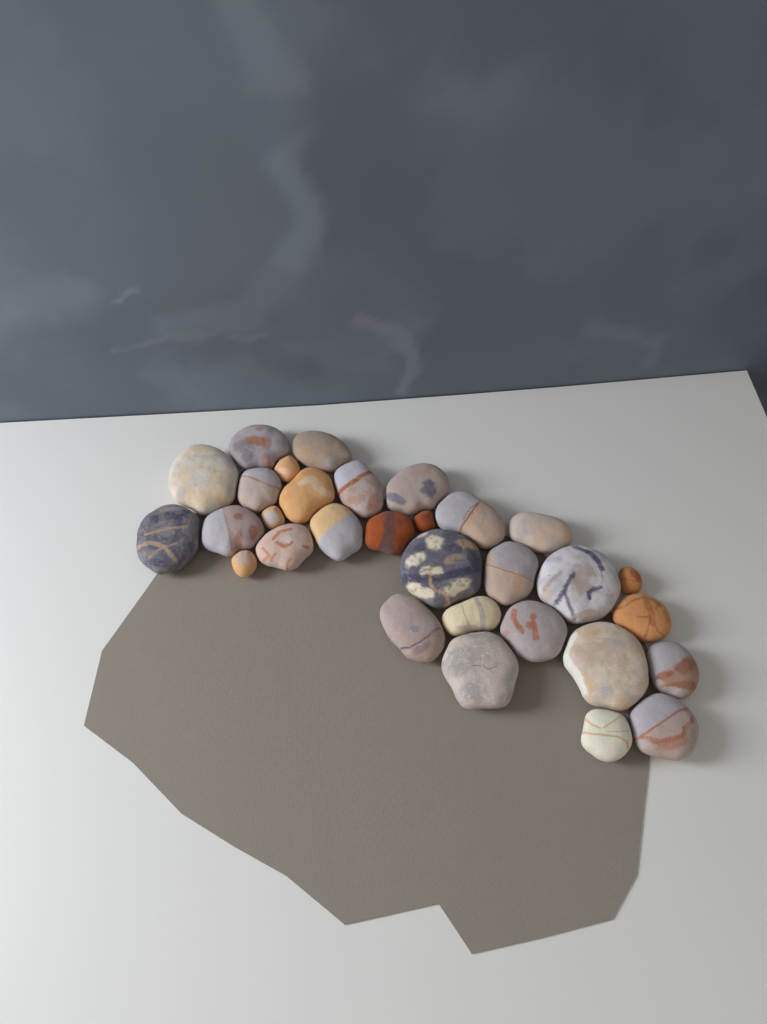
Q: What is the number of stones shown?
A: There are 31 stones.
